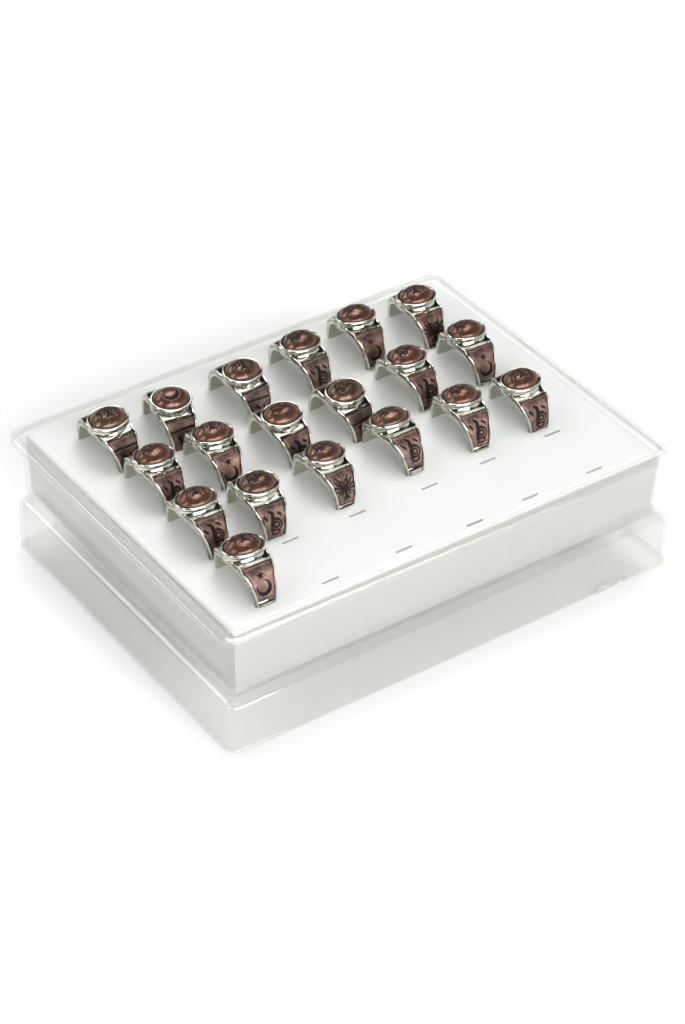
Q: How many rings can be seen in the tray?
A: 19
